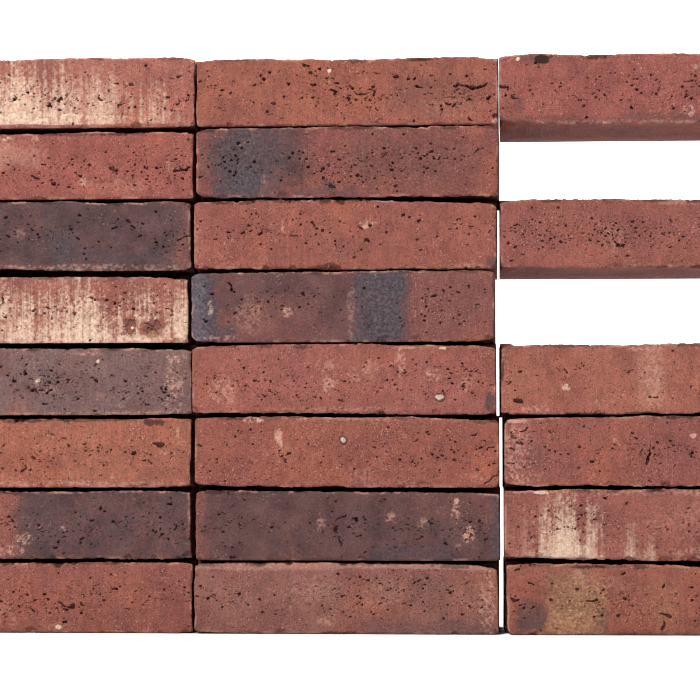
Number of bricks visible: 22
